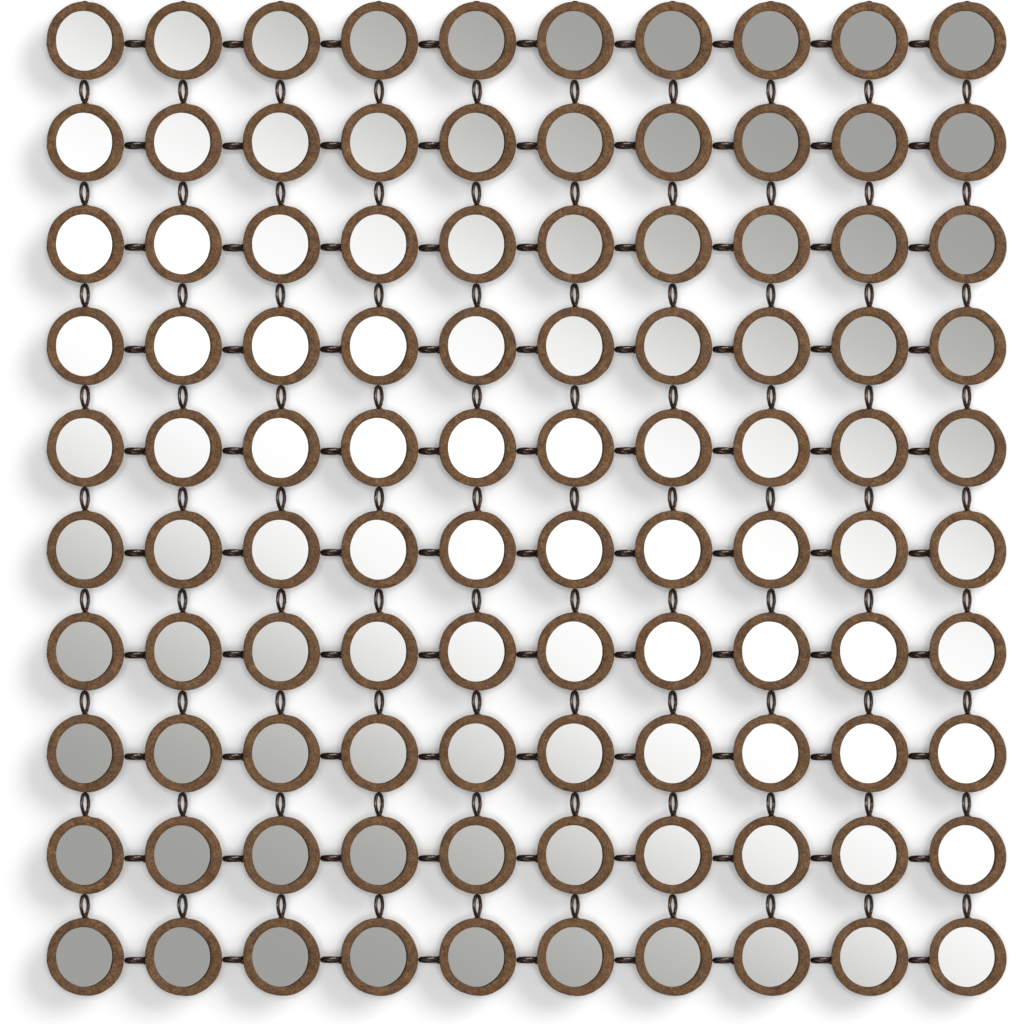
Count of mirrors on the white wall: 100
